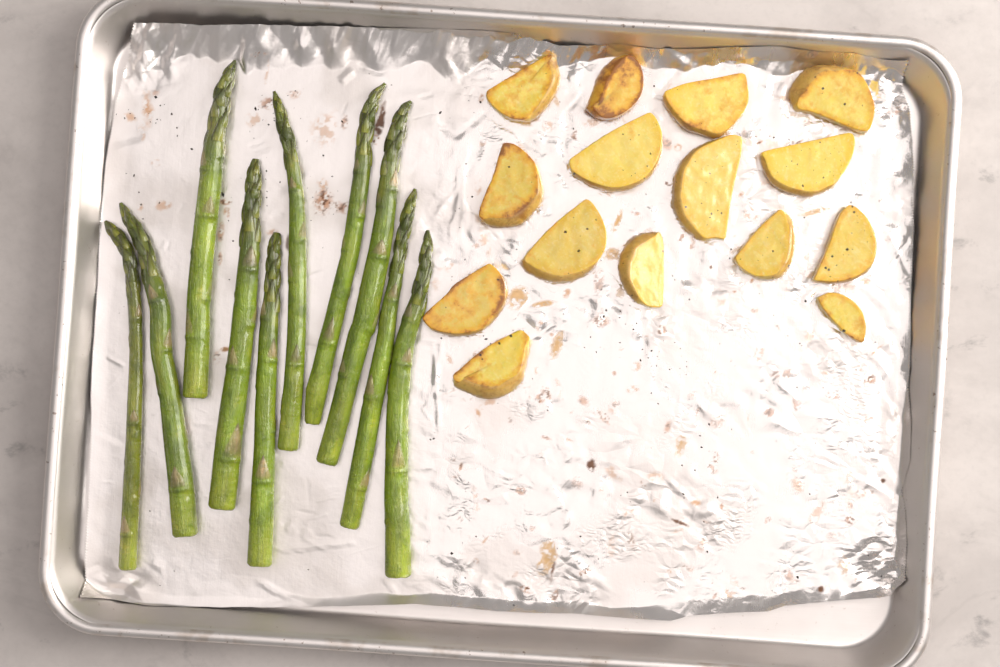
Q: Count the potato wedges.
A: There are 15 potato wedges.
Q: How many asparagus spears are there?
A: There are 10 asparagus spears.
